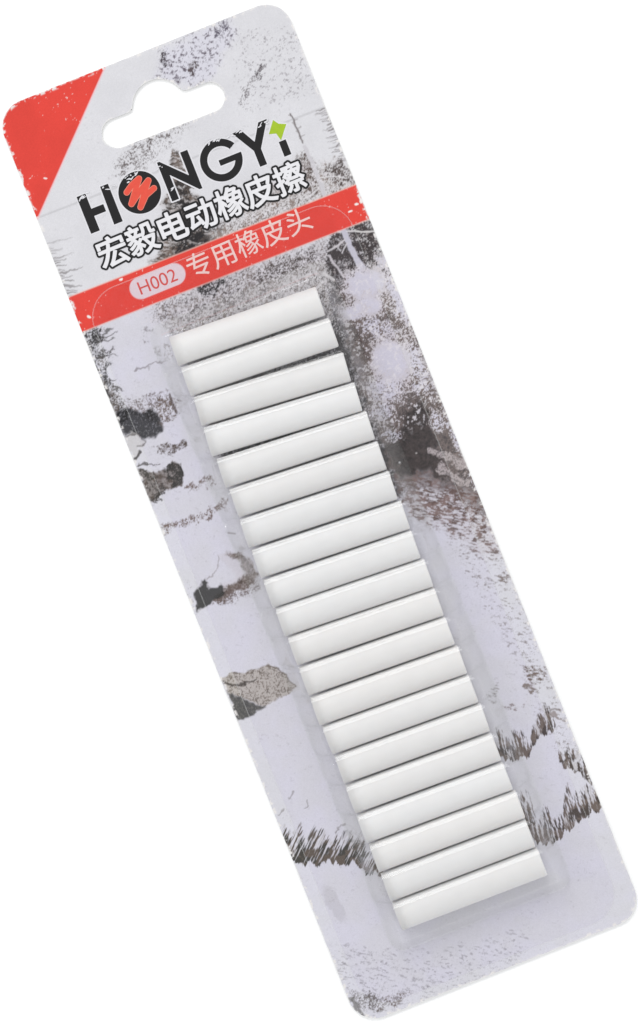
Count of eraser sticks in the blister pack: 20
